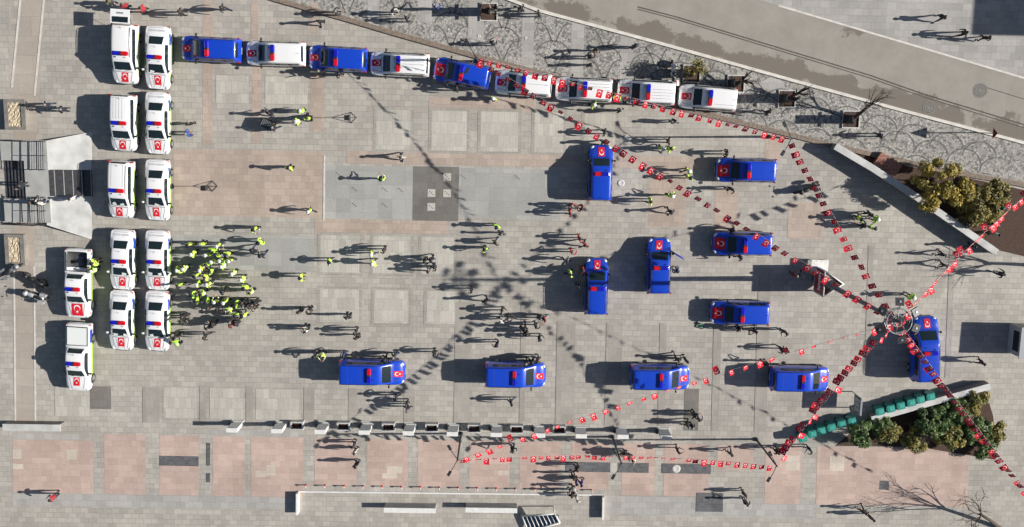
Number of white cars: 18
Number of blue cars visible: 14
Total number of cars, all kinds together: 32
